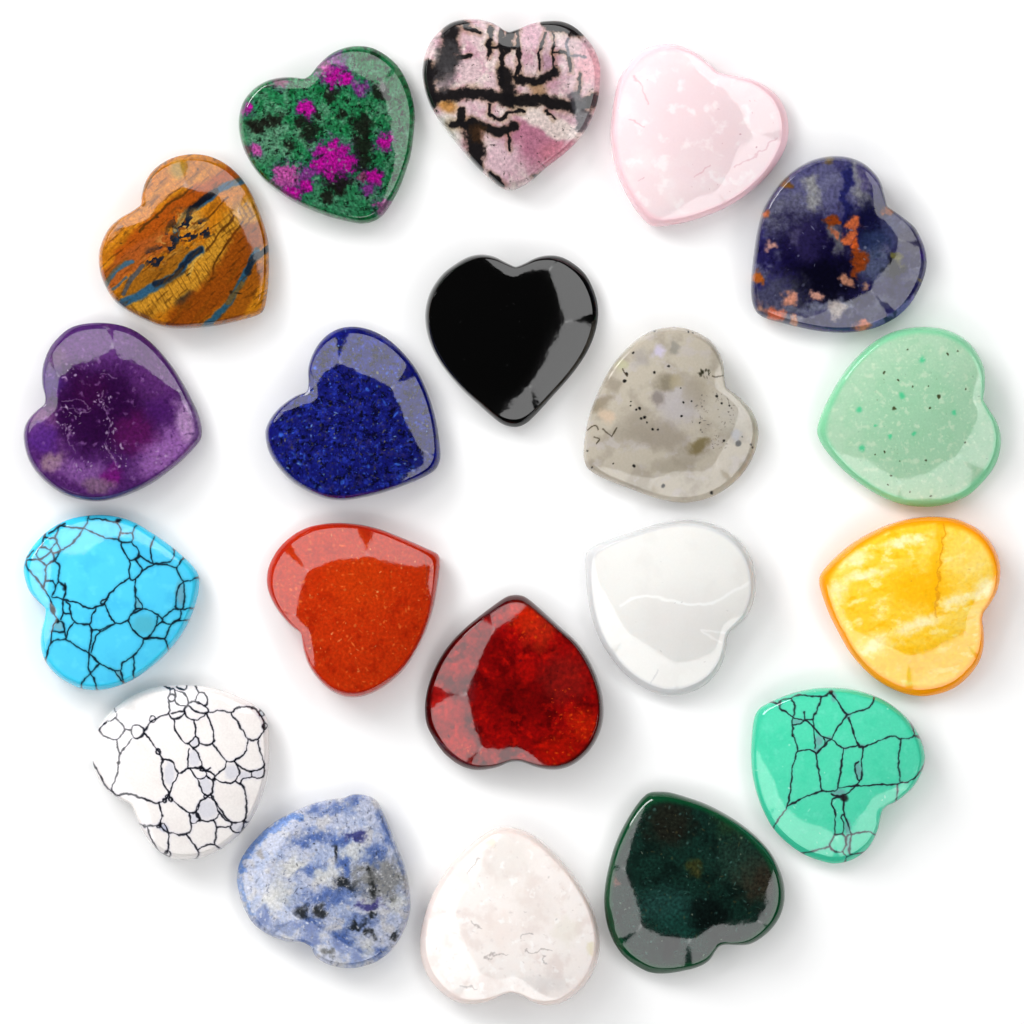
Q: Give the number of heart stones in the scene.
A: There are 20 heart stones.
